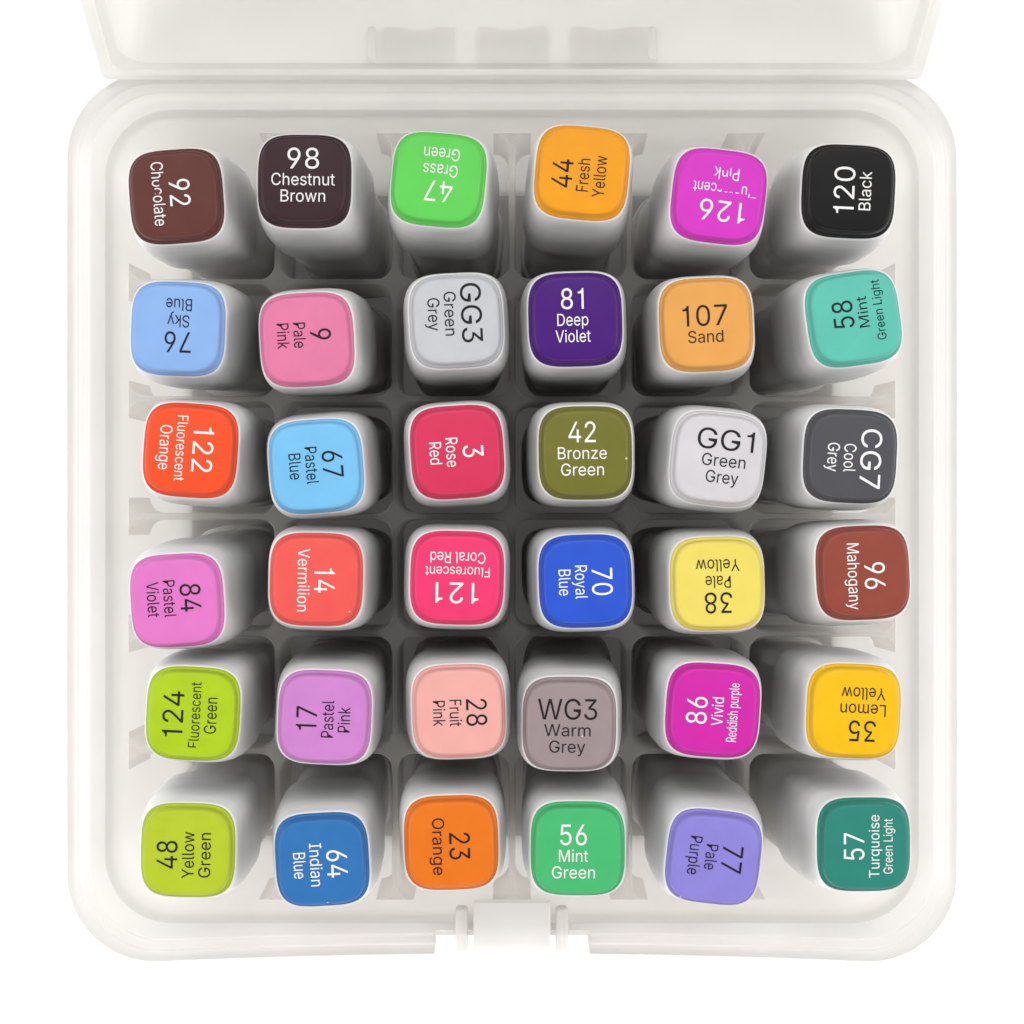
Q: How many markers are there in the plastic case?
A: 36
